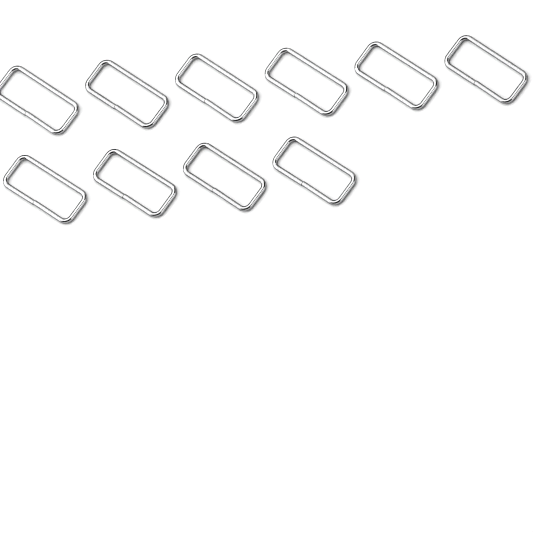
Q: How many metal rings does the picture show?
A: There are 10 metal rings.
